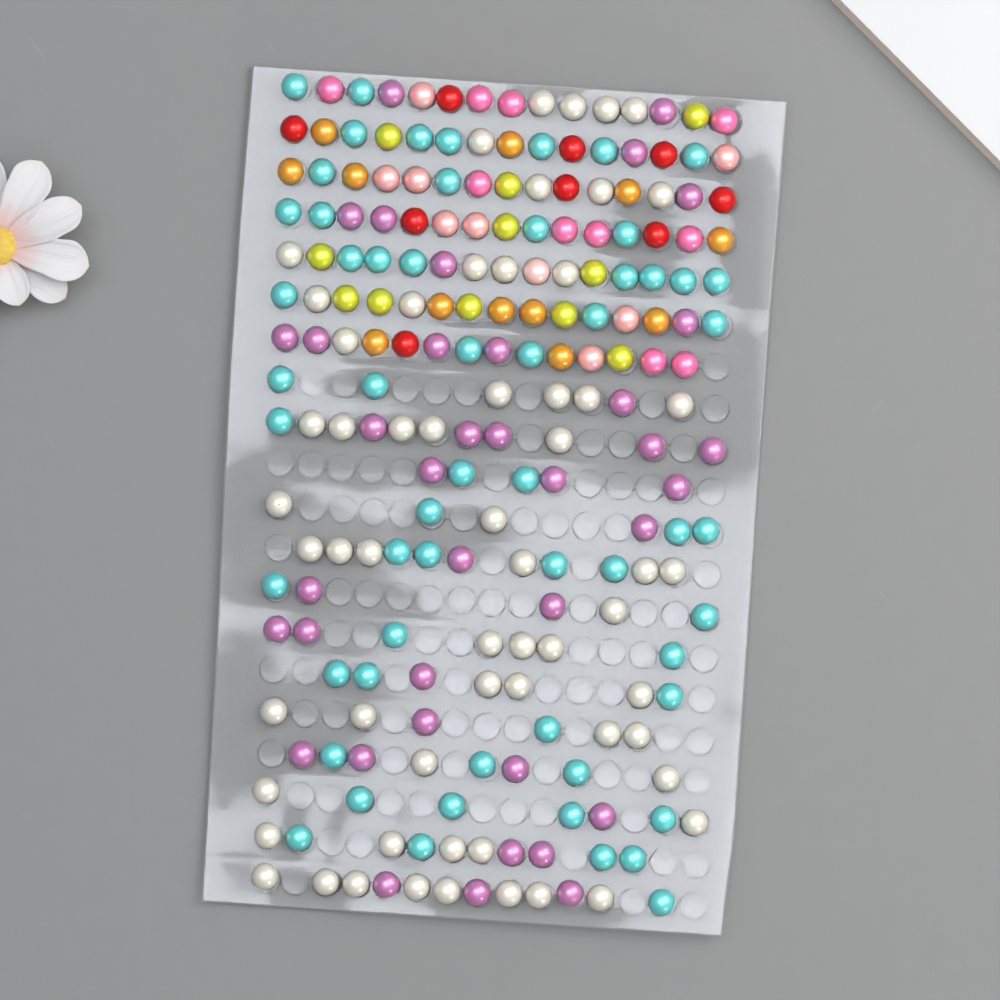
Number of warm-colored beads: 51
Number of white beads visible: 59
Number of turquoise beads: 58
